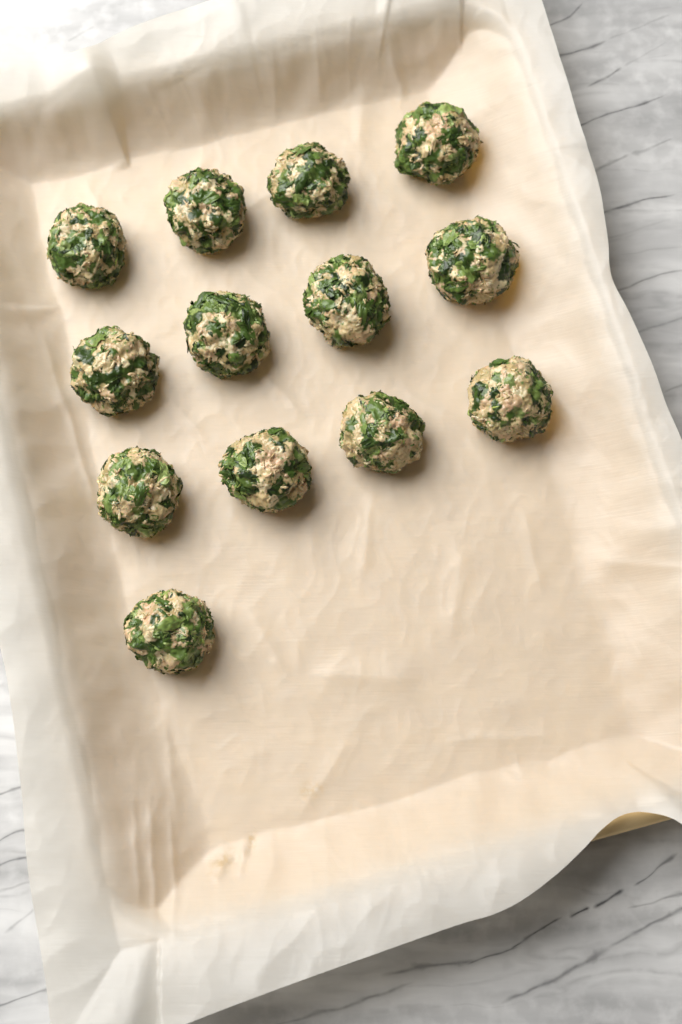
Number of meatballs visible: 13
